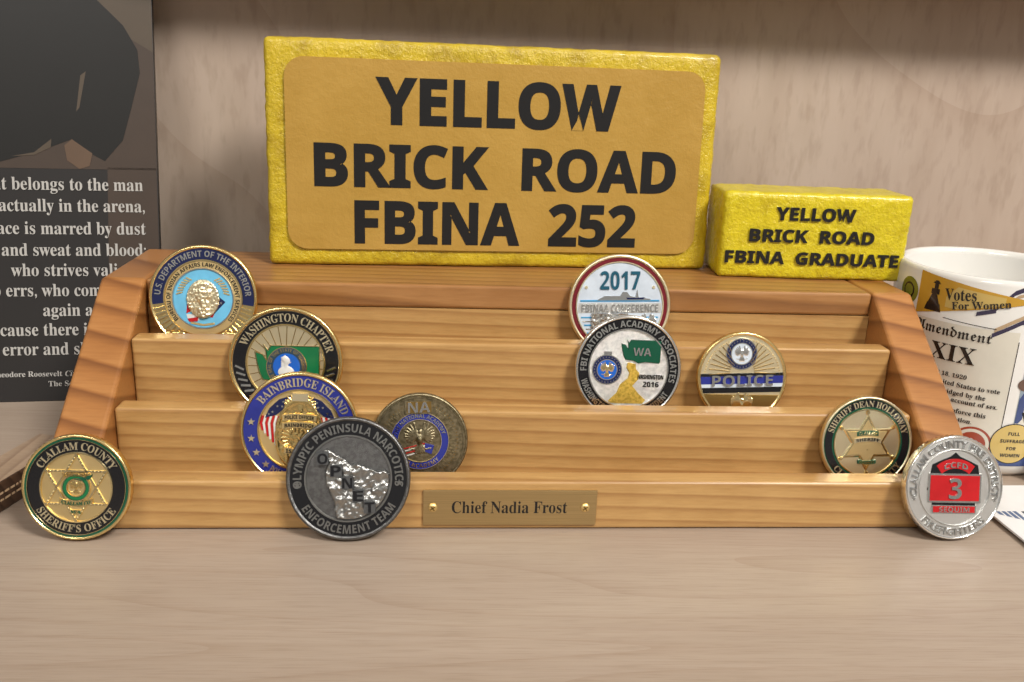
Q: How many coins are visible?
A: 11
